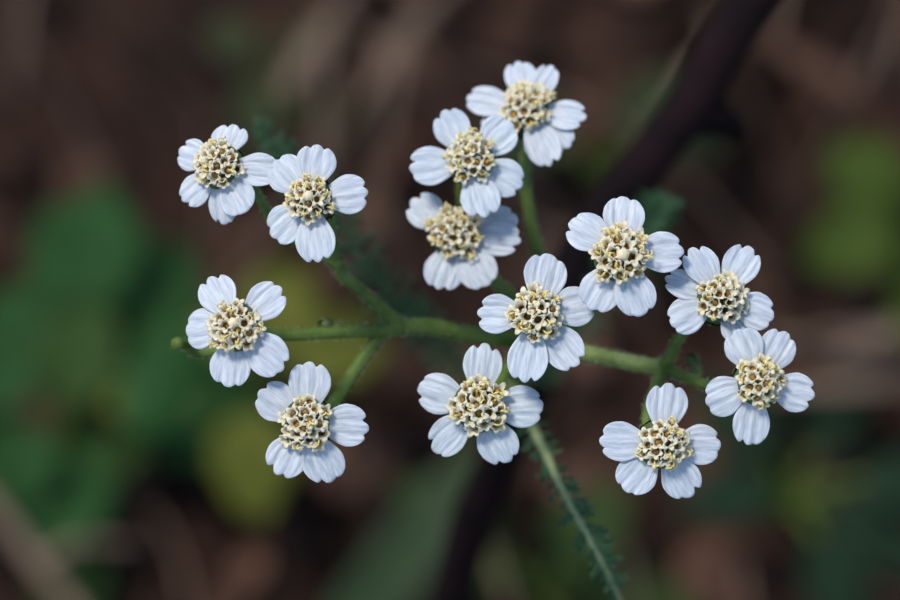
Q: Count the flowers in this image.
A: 13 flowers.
